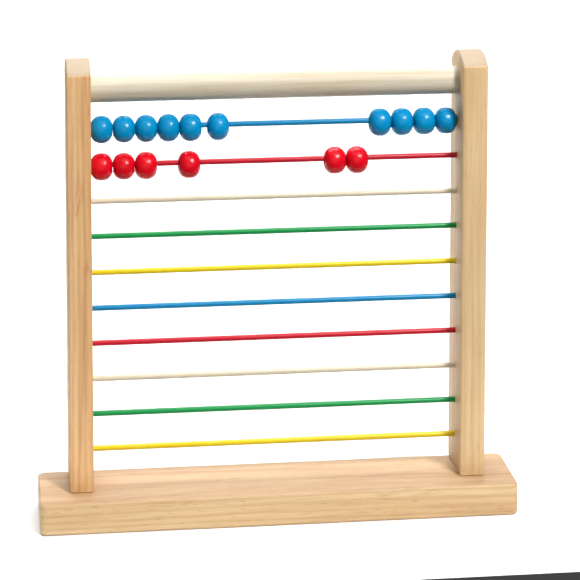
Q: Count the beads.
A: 16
